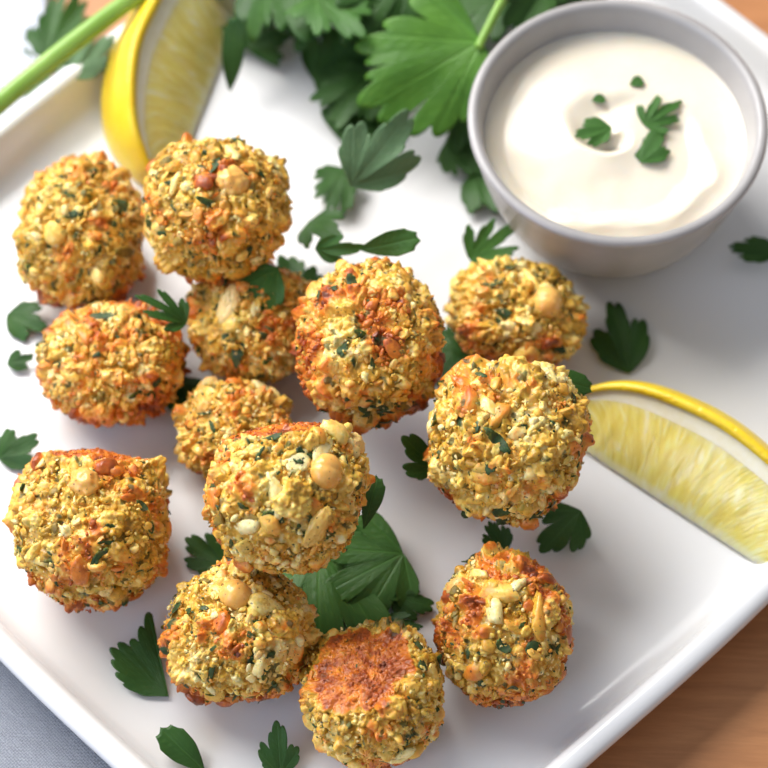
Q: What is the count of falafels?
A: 13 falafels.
